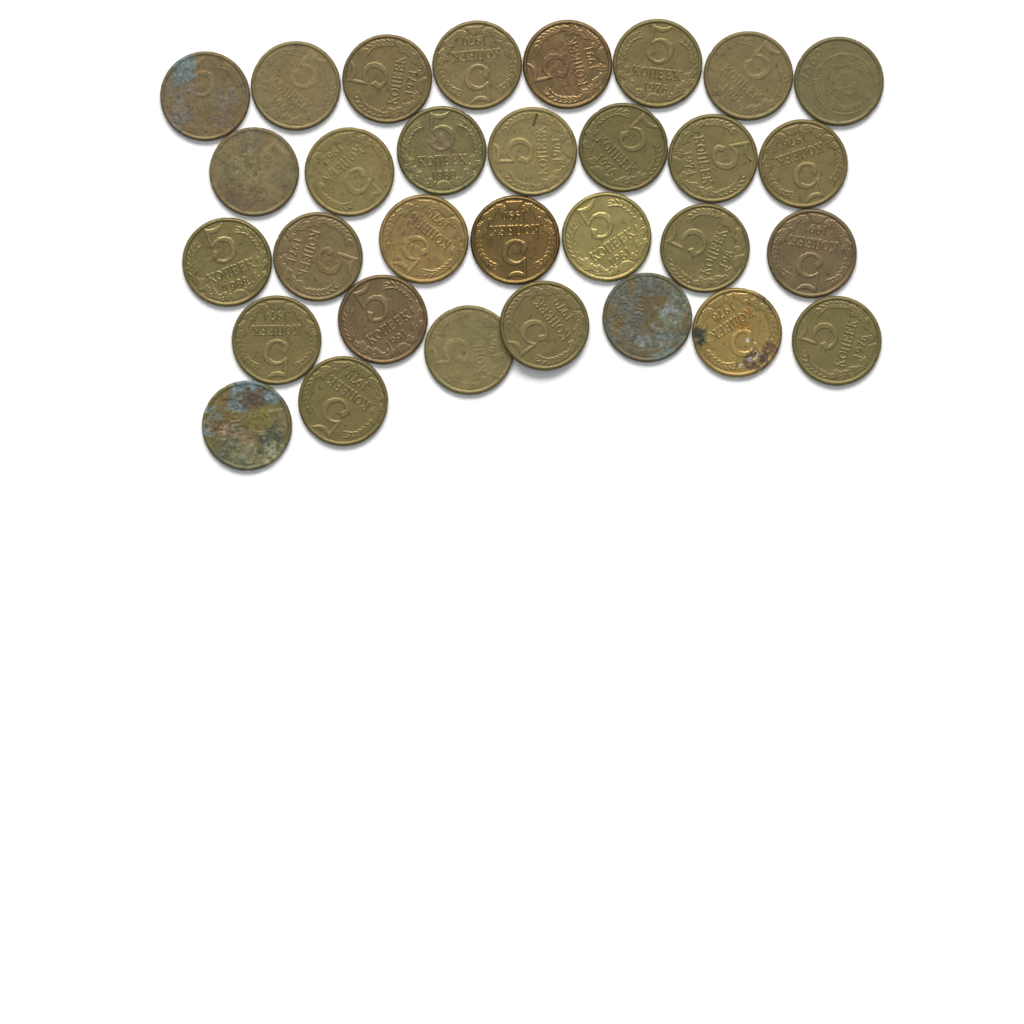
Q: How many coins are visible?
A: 31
